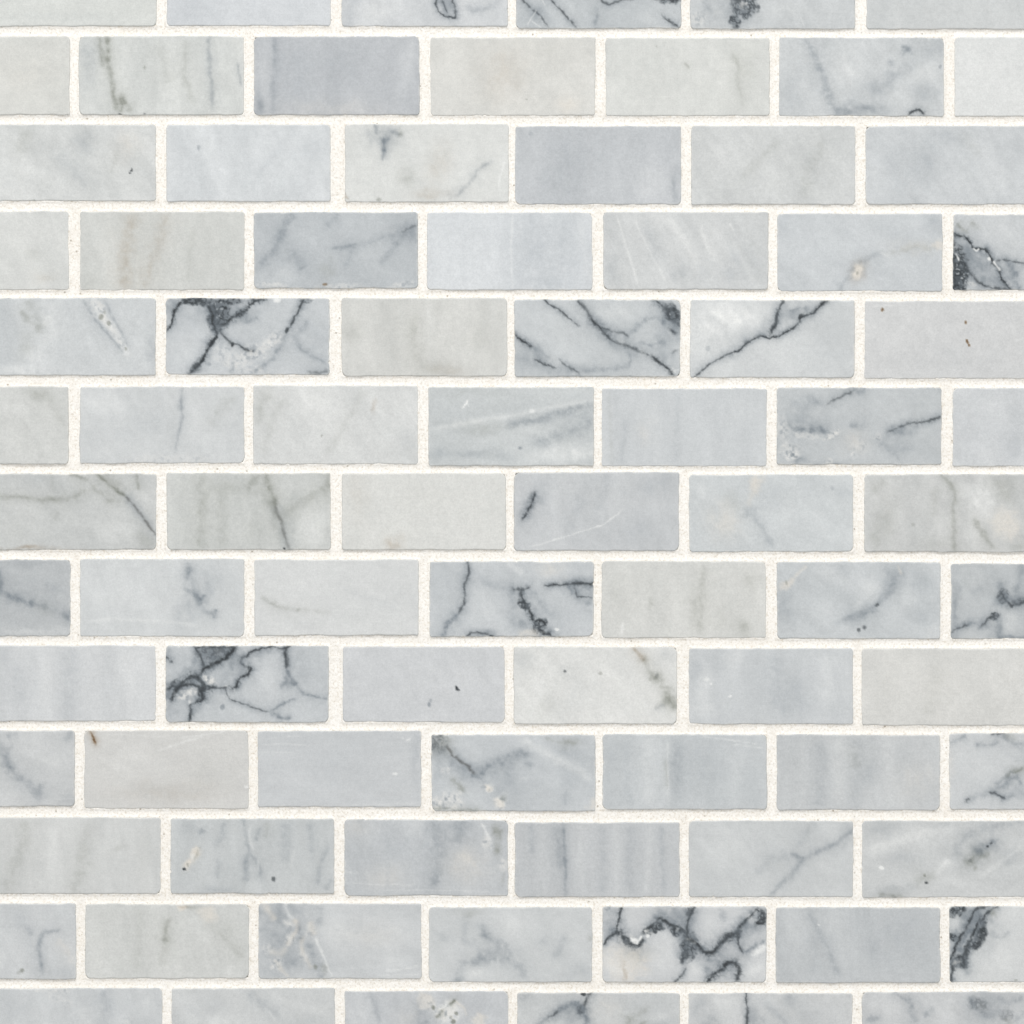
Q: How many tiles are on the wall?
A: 84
